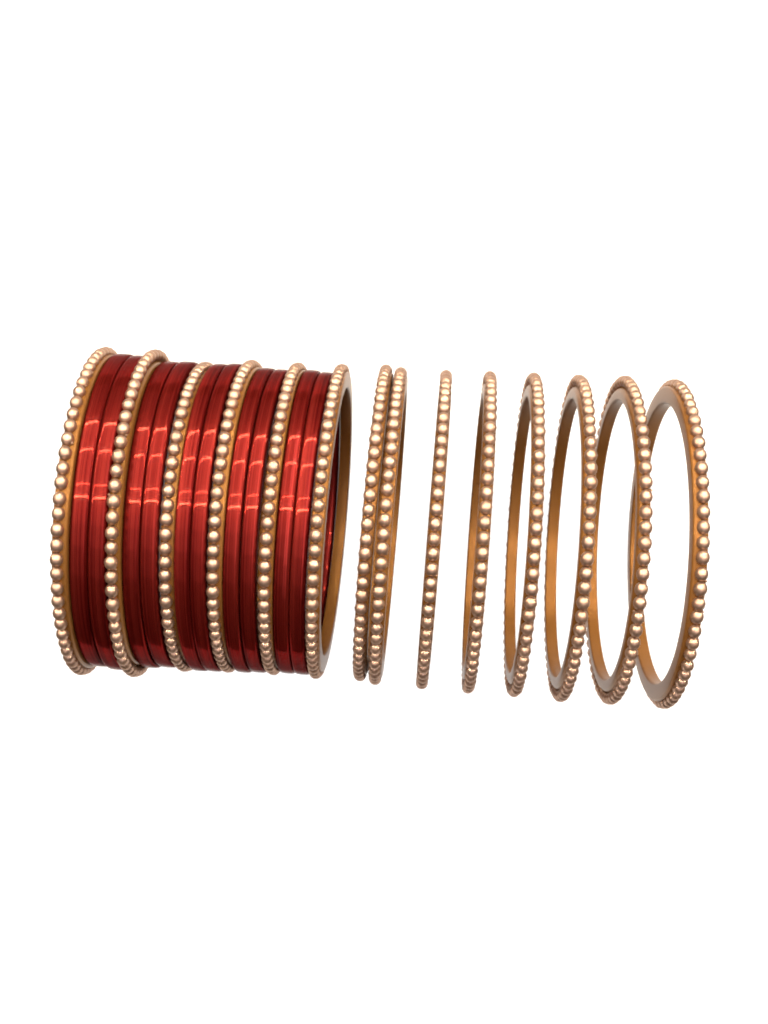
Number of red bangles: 10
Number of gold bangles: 14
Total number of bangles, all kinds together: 24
